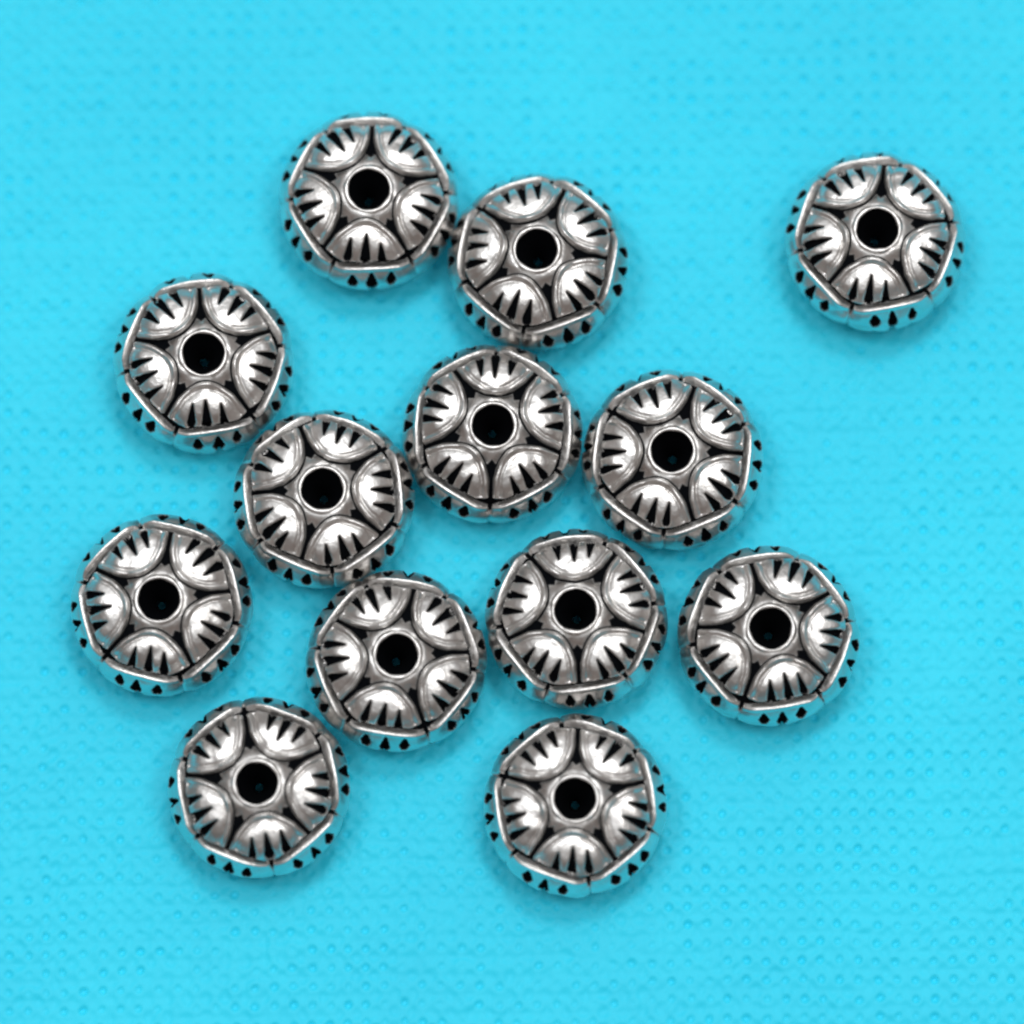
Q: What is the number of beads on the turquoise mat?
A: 13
